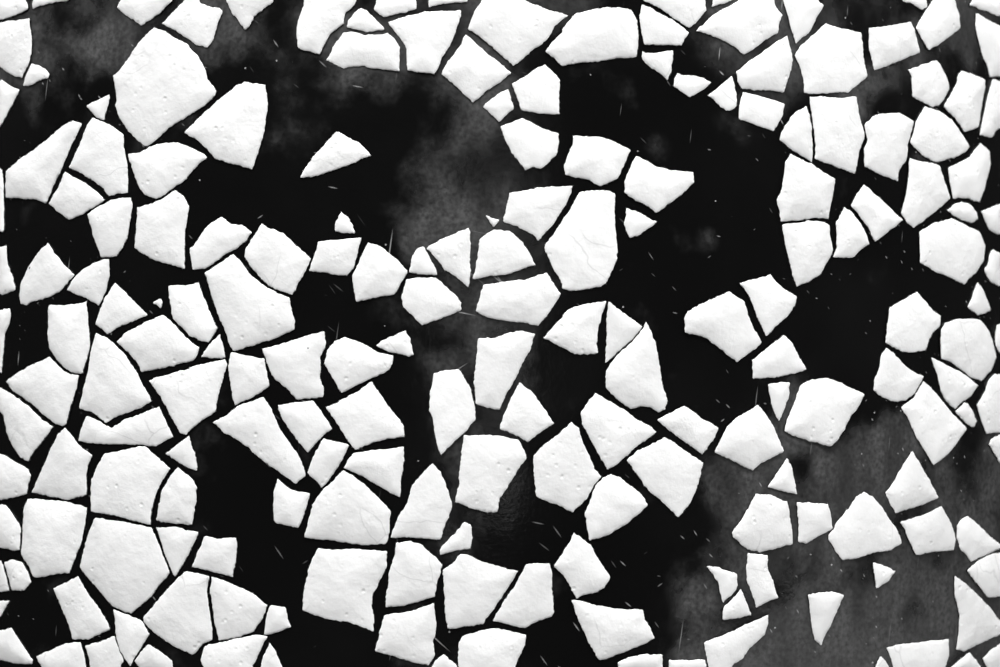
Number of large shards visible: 140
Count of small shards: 51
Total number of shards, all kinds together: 191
